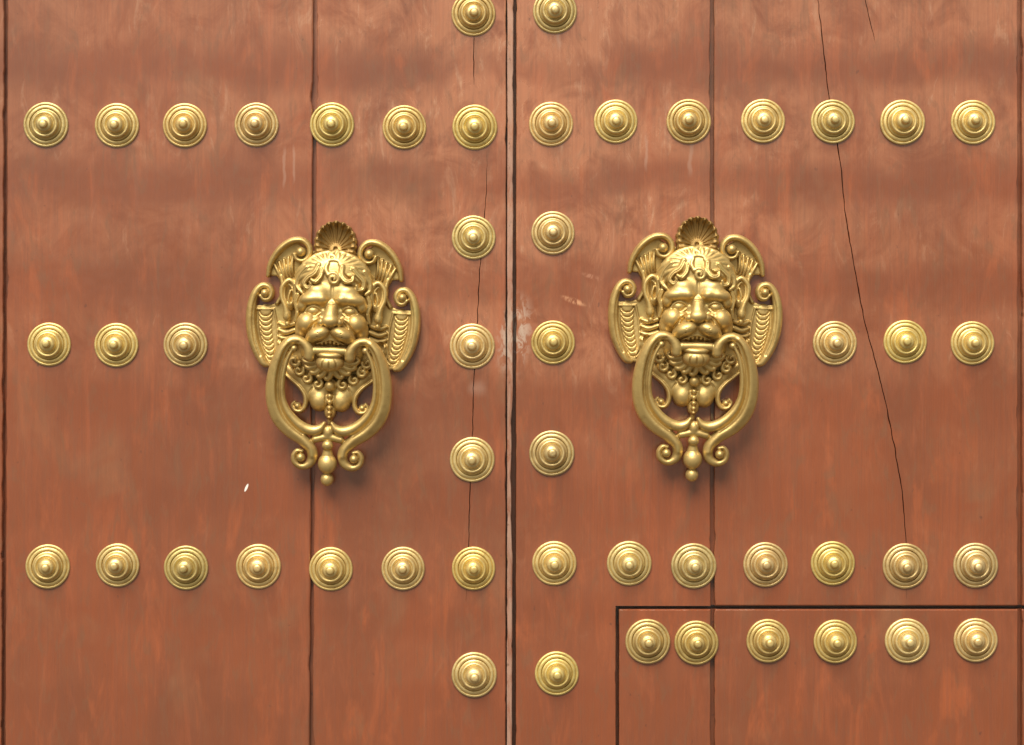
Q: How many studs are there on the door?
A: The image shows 50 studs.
